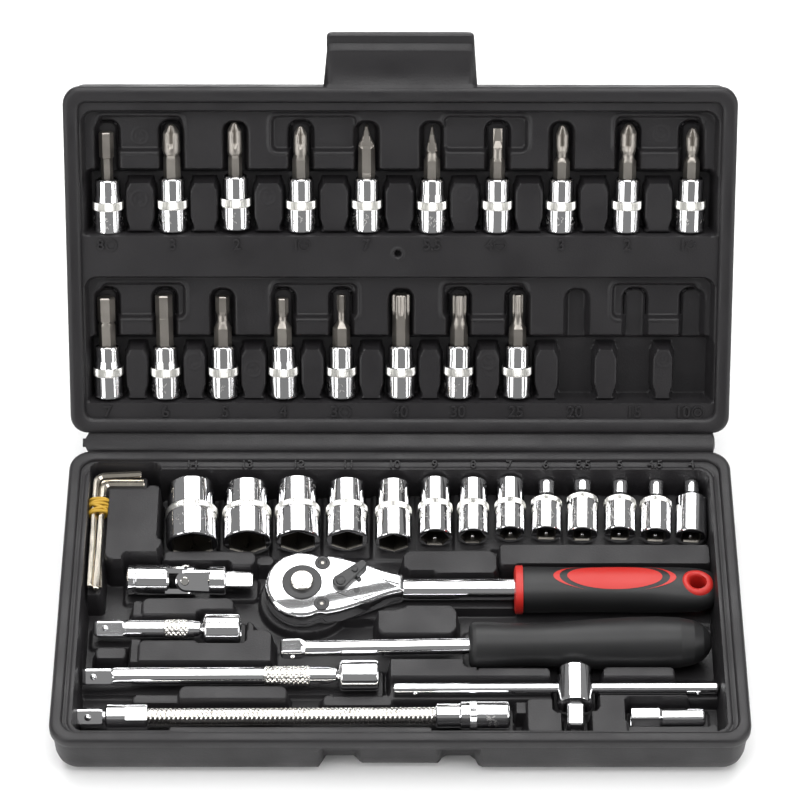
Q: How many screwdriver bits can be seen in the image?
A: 18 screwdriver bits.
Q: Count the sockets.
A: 13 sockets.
